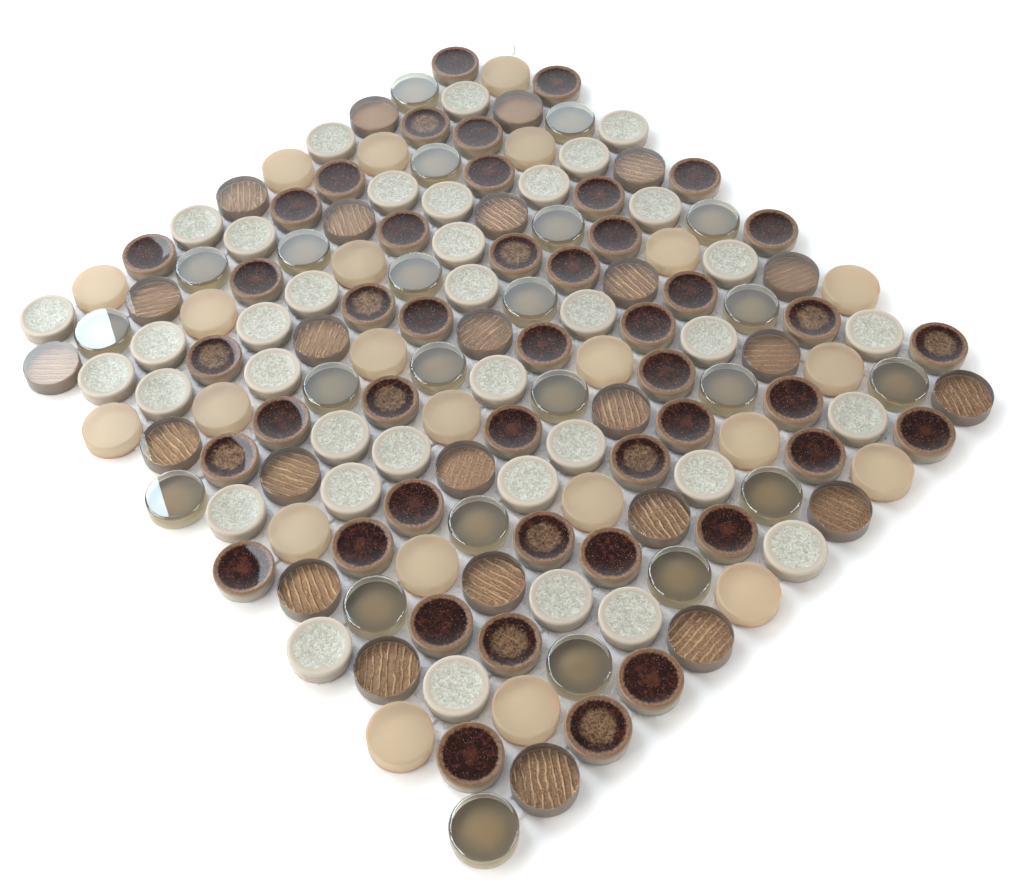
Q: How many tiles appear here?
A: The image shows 153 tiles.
